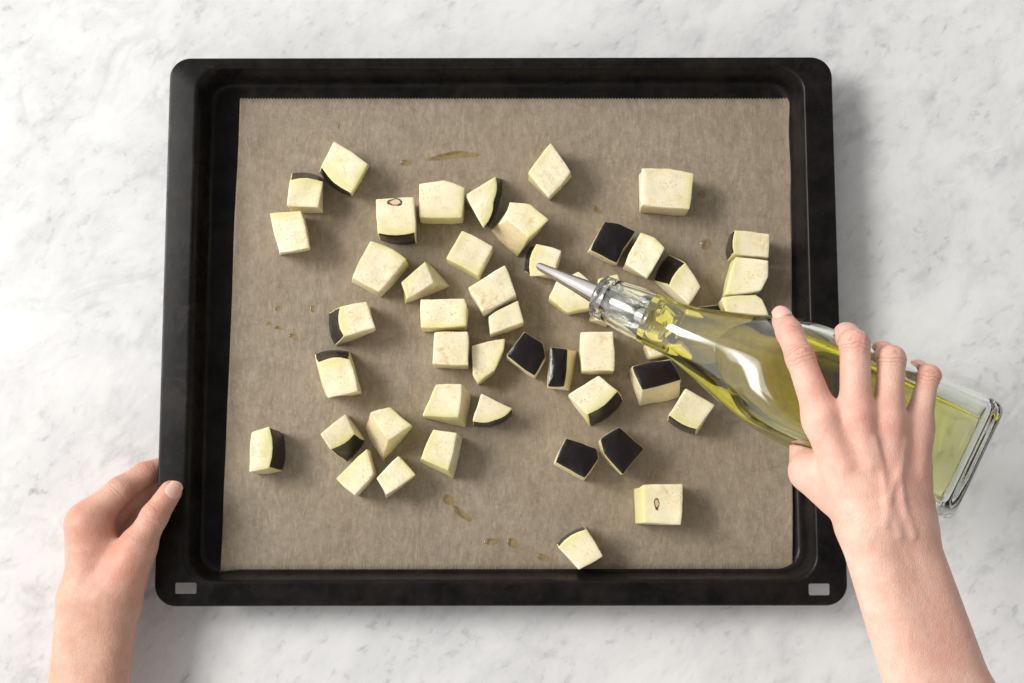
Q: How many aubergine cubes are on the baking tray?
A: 48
